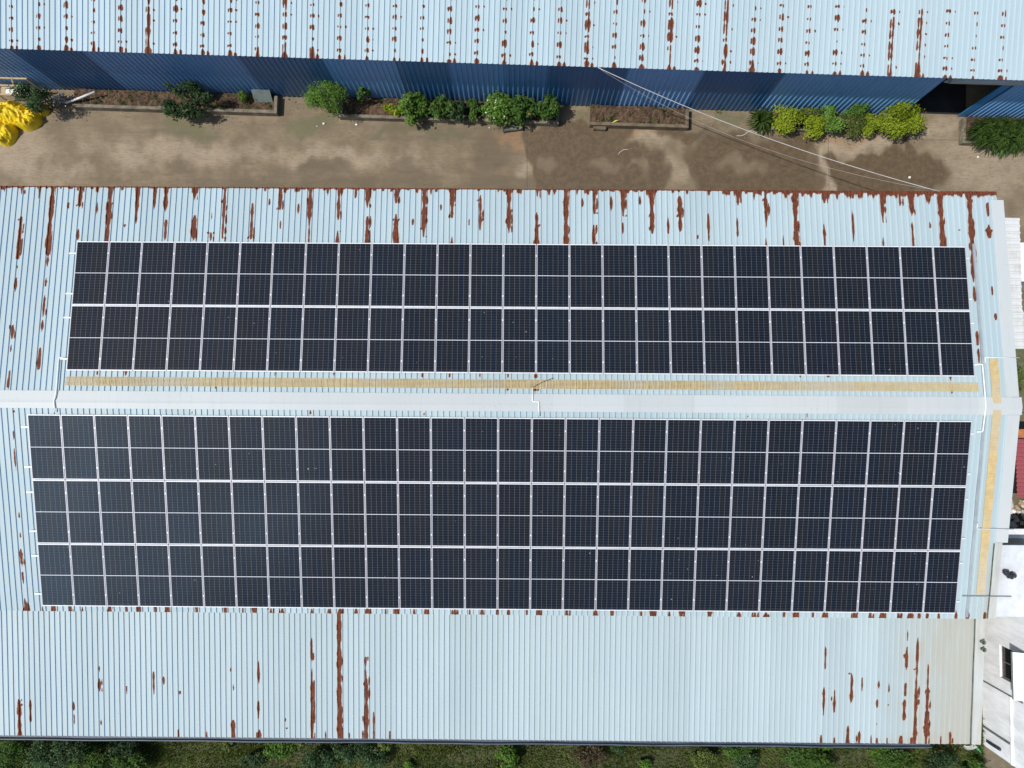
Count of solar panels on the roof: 138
